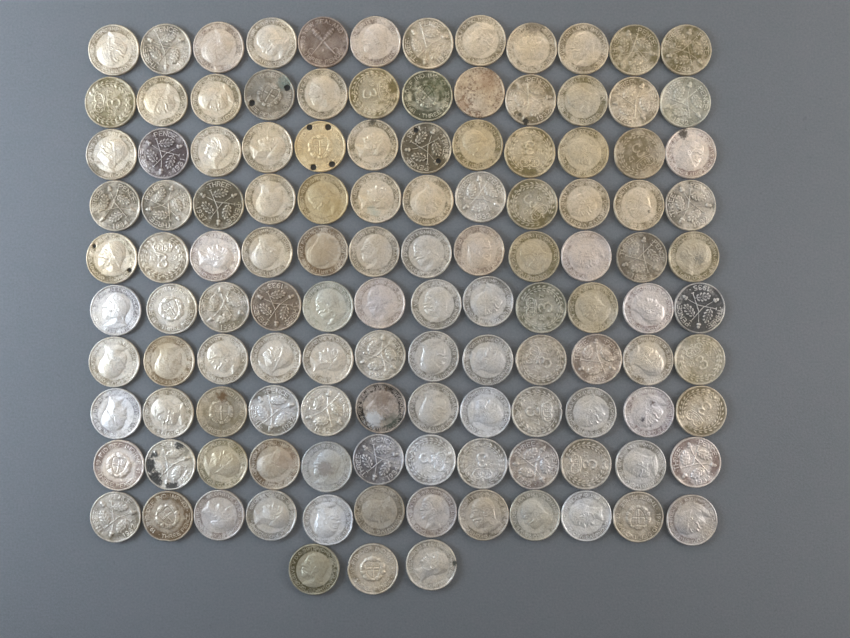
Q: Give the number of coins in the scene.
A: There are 123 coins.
